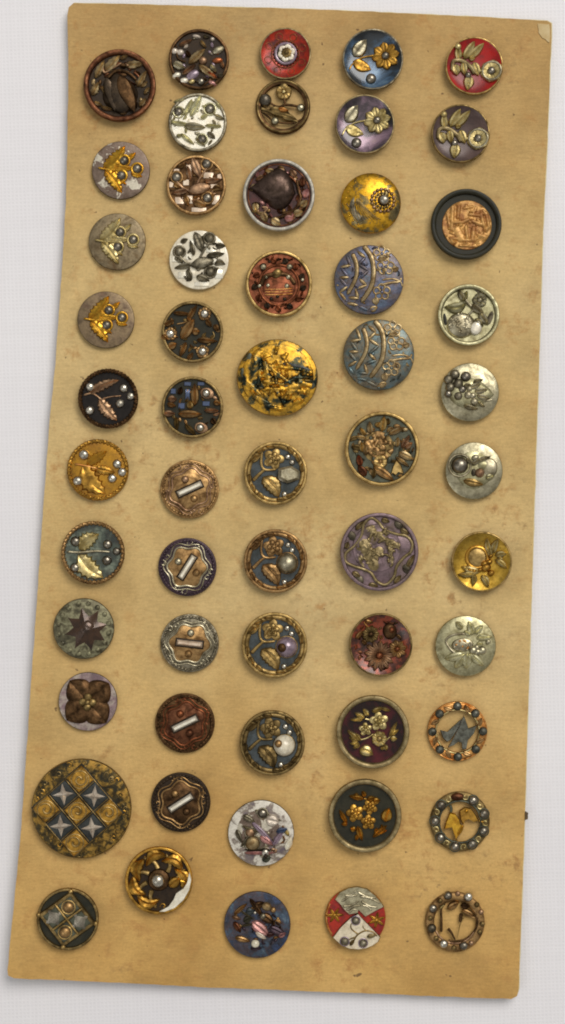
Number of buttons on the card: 56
